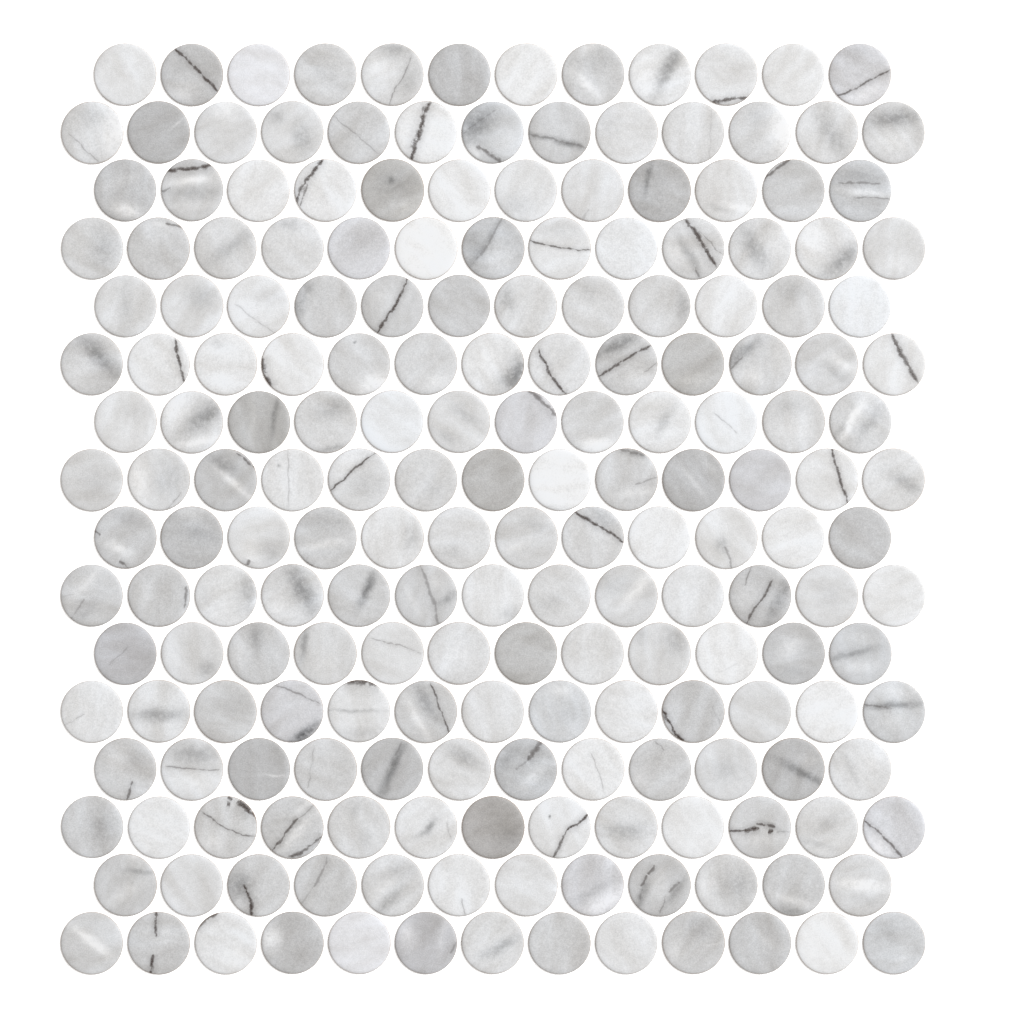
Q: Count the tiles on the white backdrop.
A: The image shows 200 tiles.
